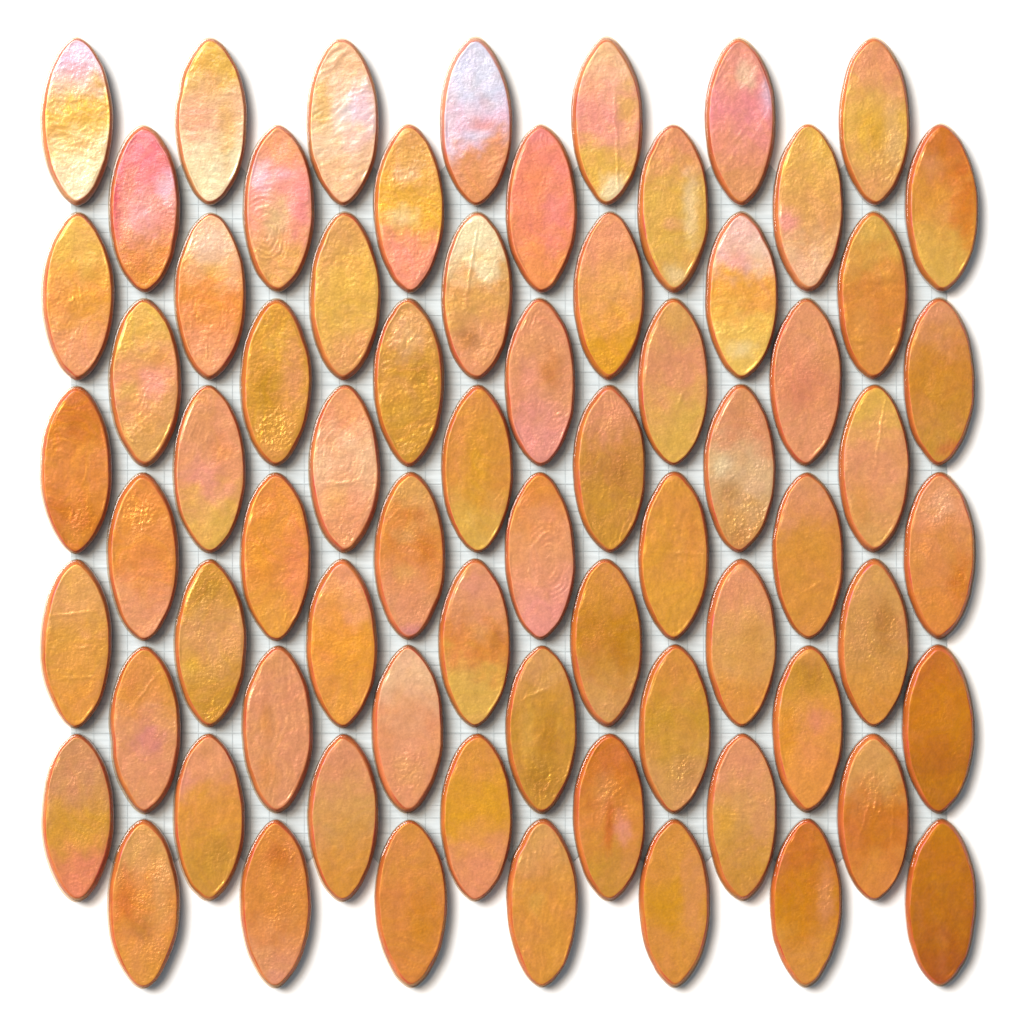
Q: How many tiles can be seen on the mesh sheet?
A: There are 70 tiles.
